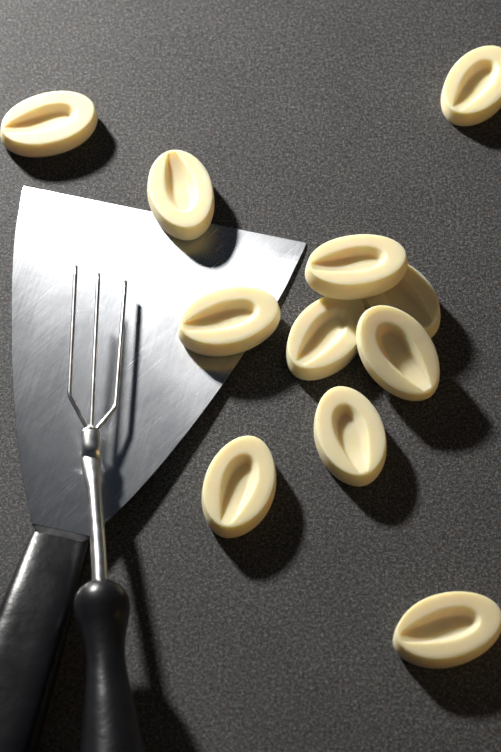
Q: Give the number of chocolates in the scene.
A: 11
